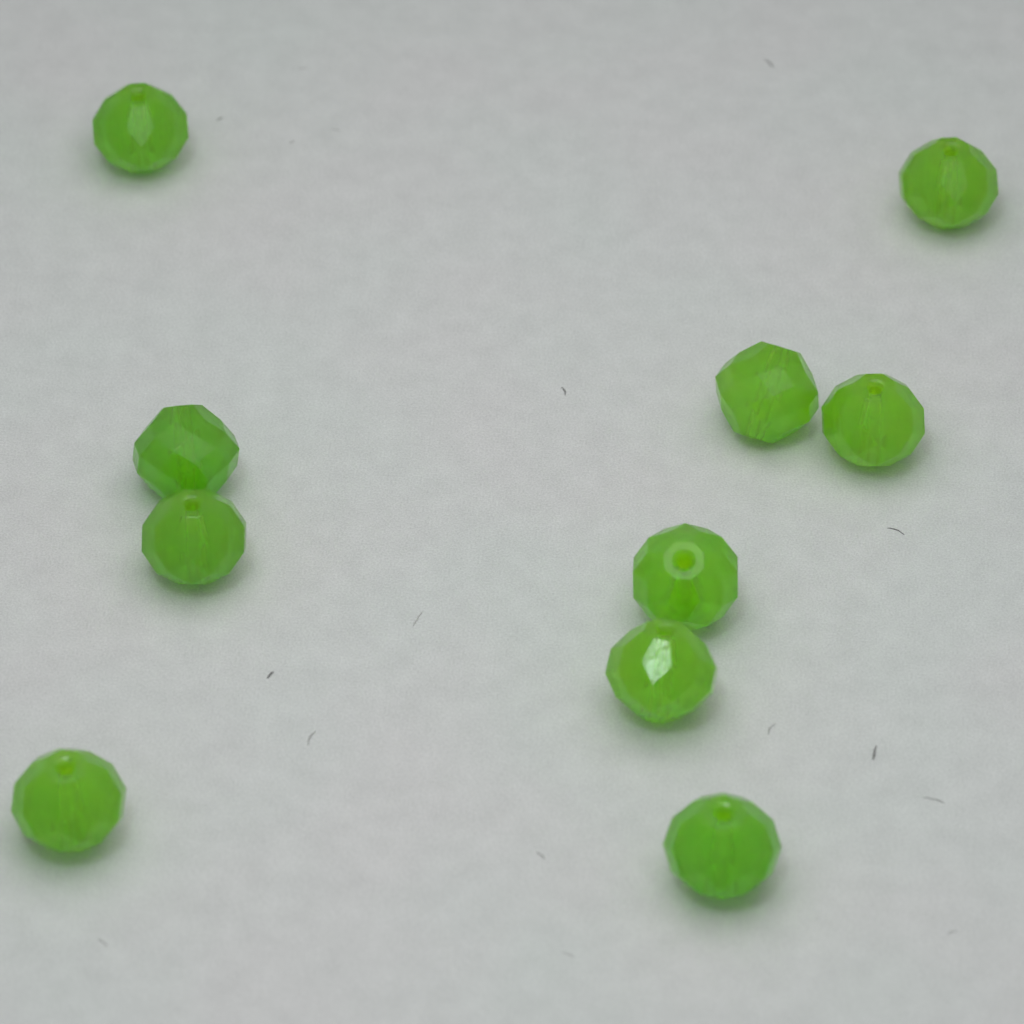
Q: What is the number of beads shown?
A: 10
